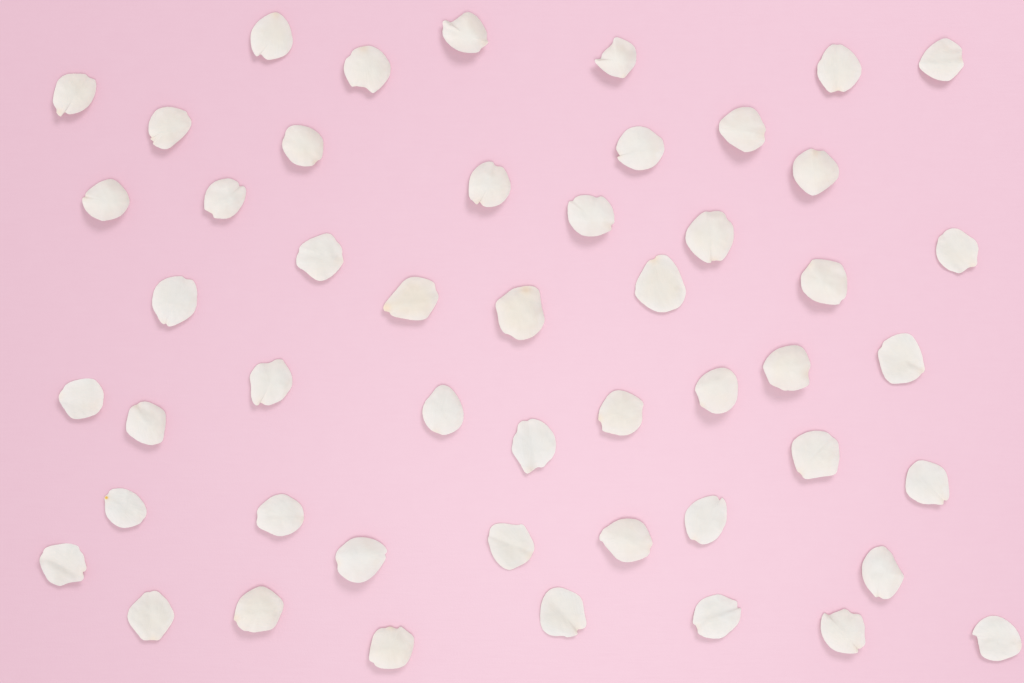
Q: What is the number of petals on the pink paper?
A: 50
